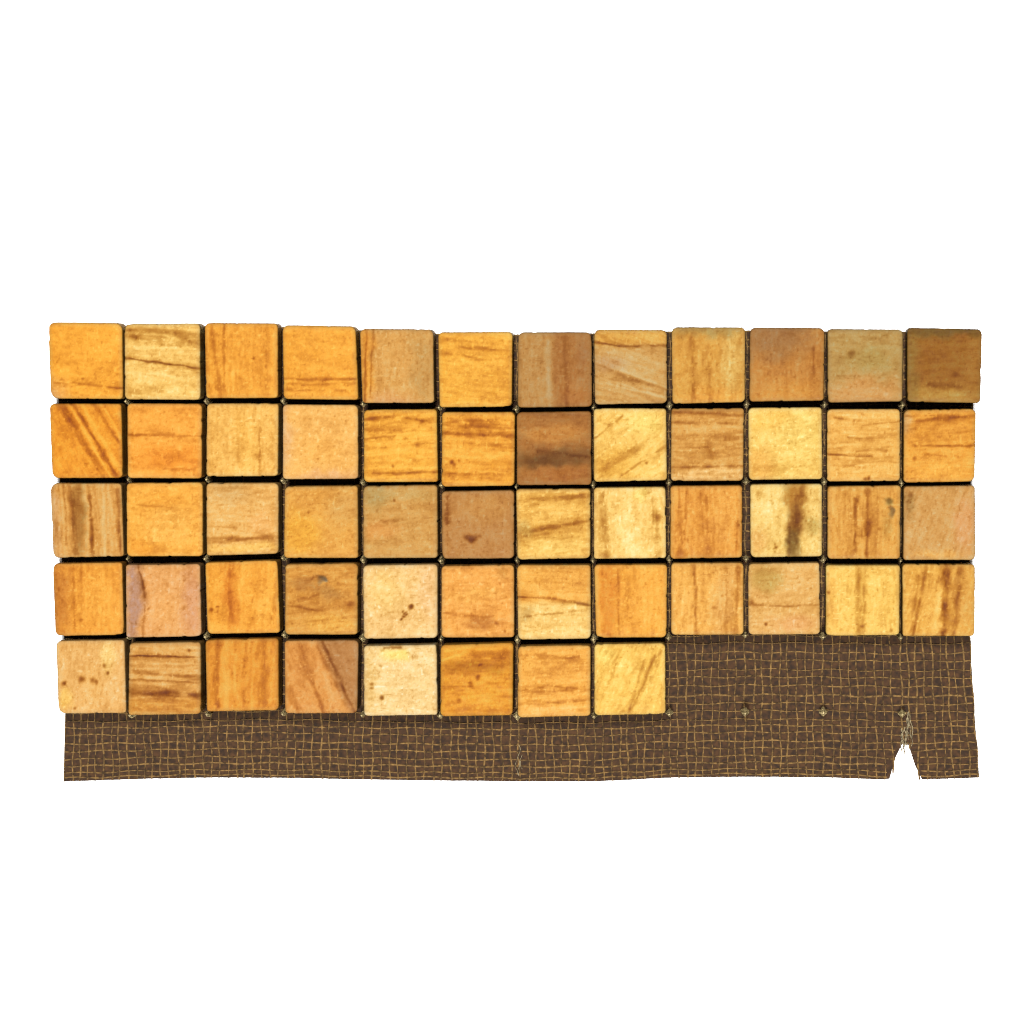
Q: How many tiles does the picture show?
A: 56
